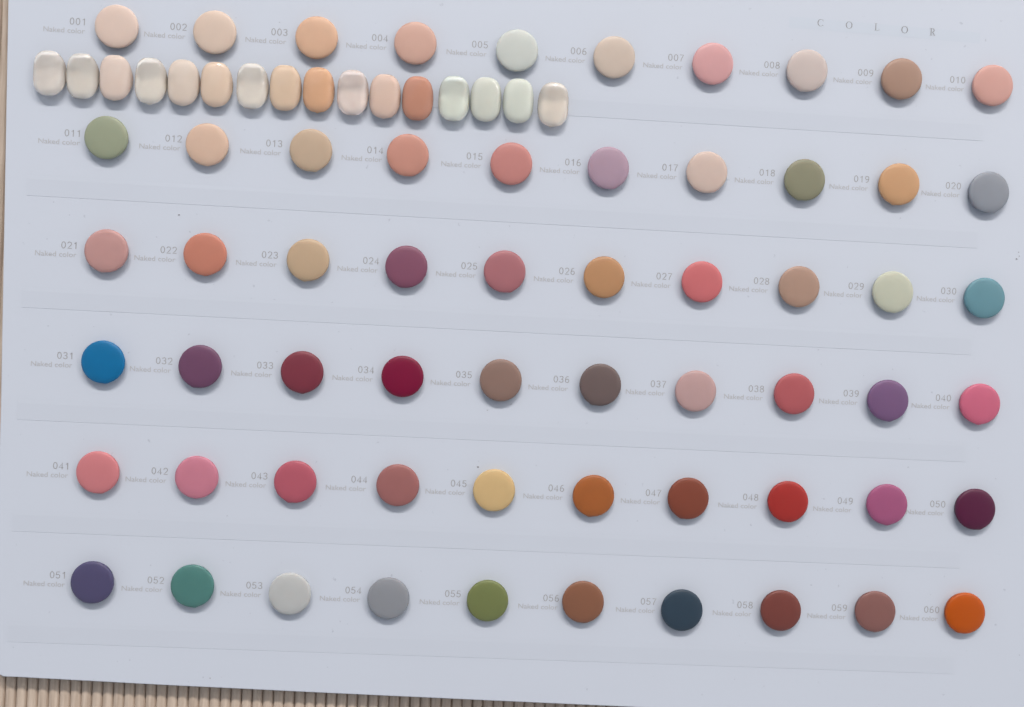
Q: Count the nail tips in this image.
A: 16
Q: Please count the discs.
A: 60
